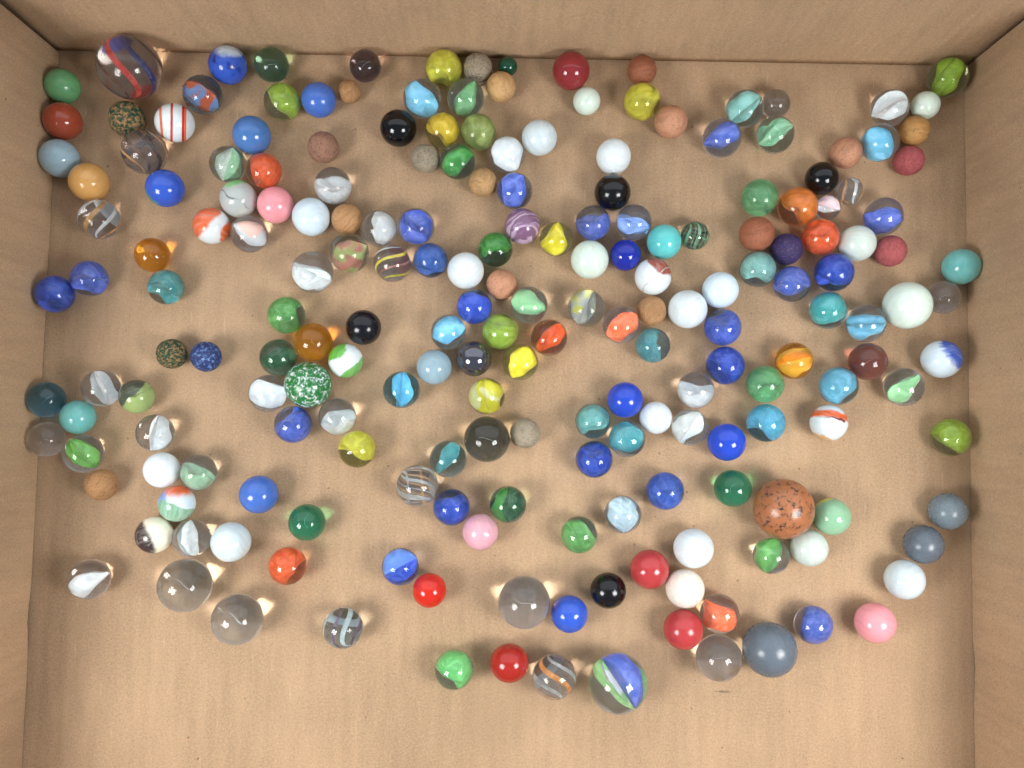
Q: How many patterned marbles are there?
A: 14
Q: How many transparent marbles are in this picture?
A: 117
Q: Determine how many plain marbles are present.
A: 75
